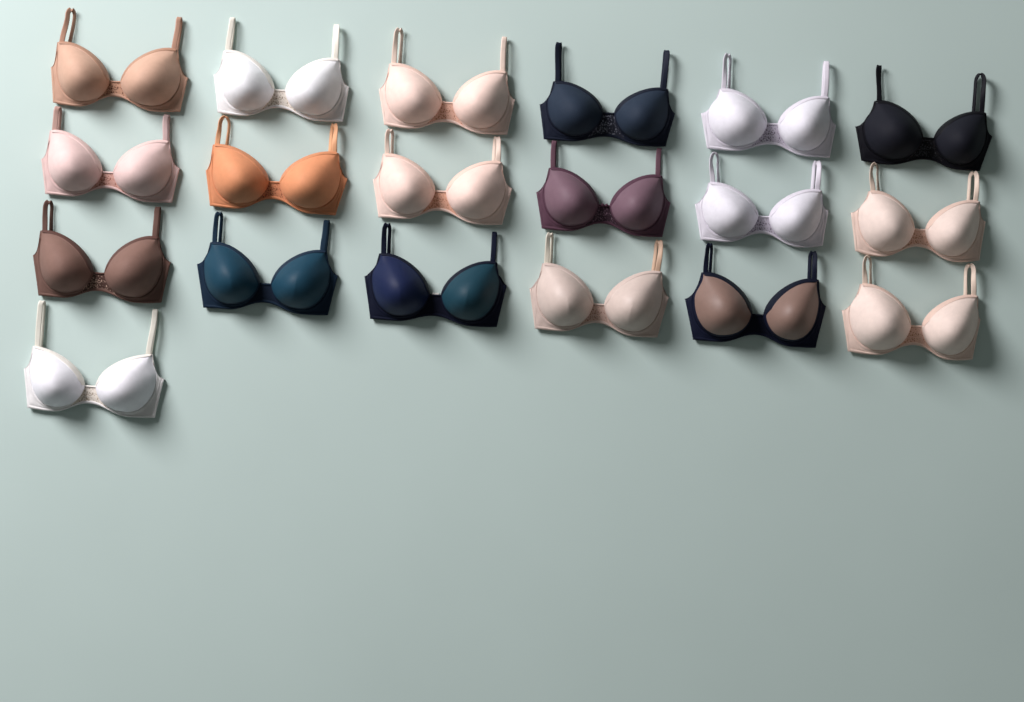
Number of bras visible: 19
